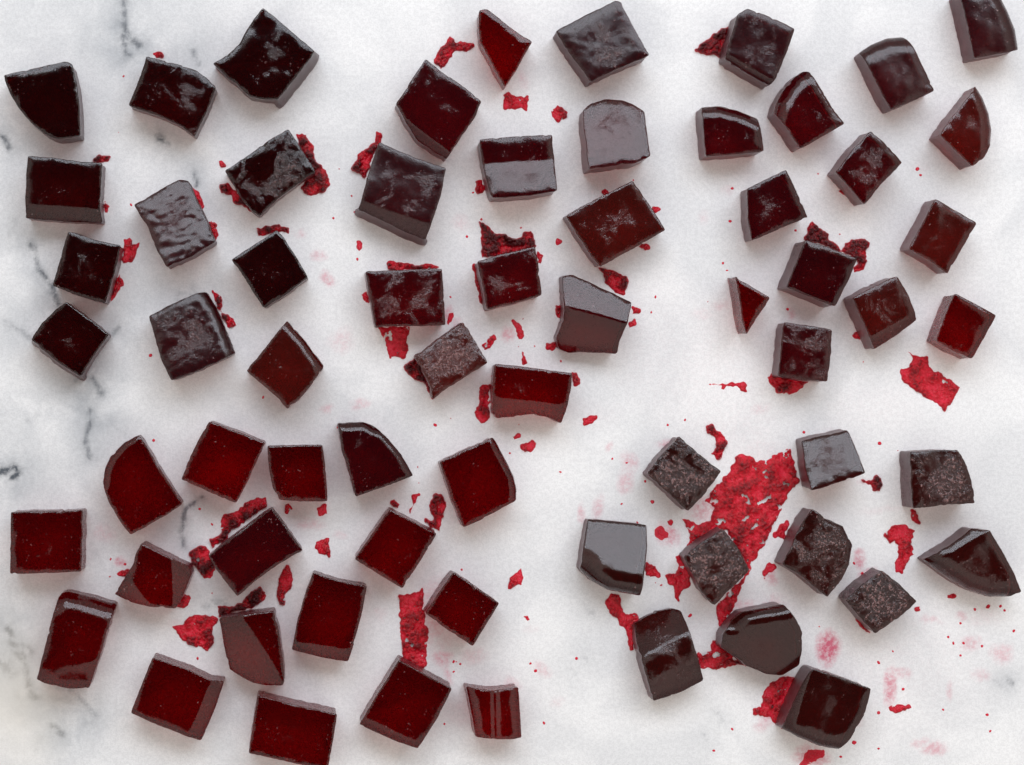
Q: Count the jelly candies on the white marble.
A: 65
